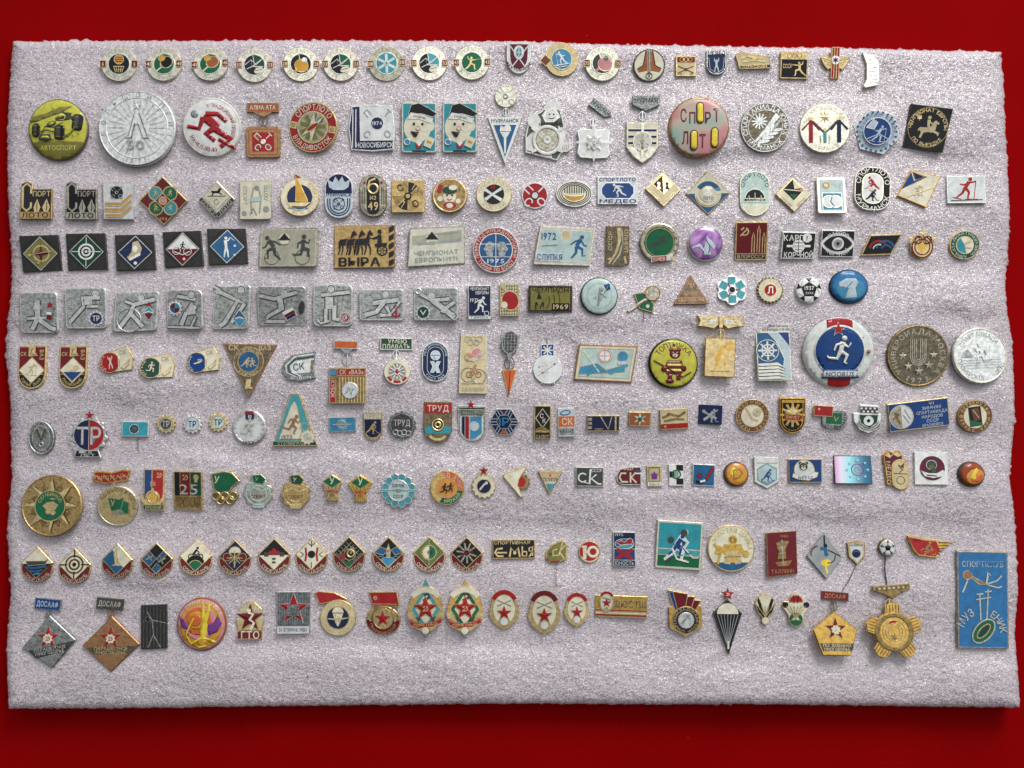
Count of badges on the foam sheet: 200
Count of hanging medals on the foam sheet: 13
